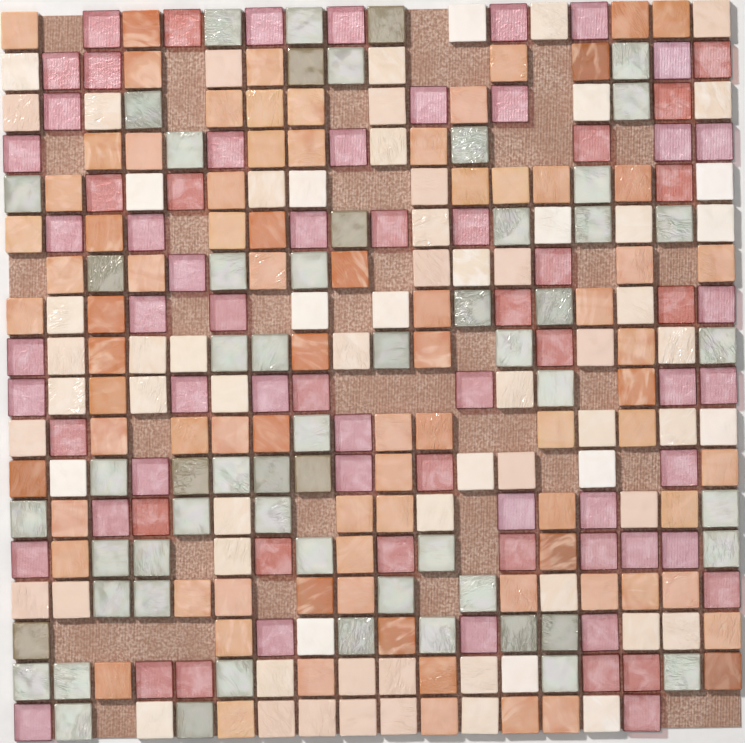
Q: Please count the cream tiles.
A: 68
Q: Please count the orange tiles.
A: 81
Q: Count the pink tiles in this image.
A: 71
